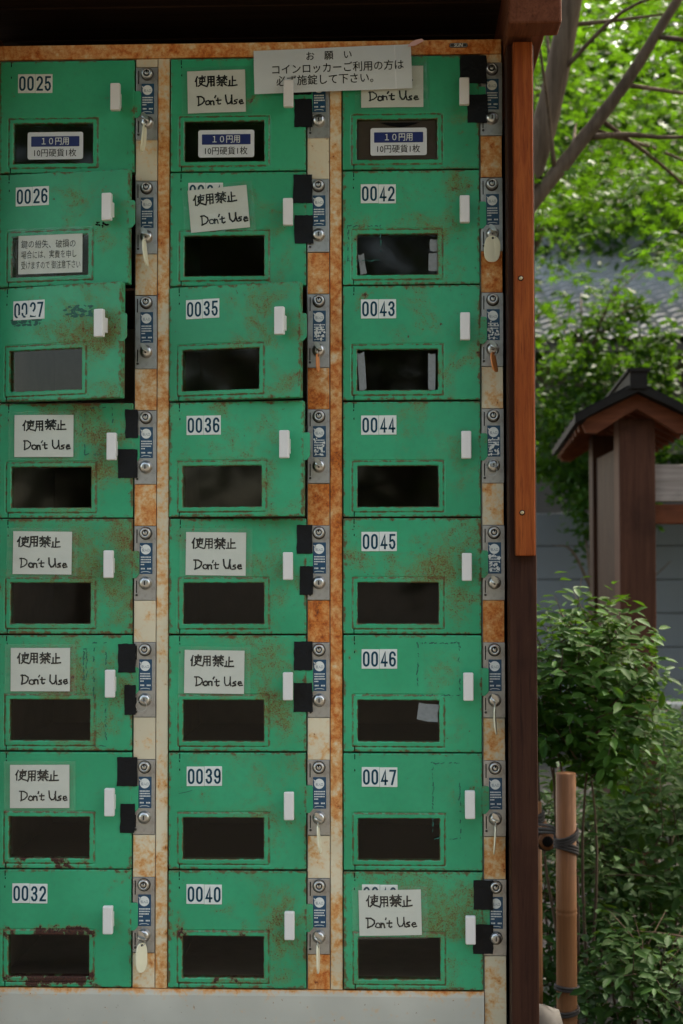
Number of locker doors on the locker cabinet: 24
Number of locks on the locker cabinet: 24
